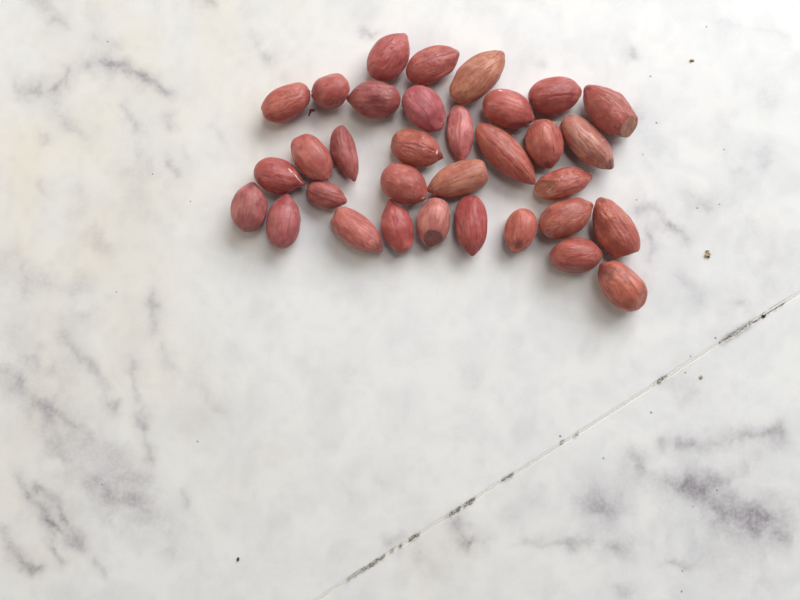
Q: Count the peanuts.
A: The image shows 33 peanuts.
